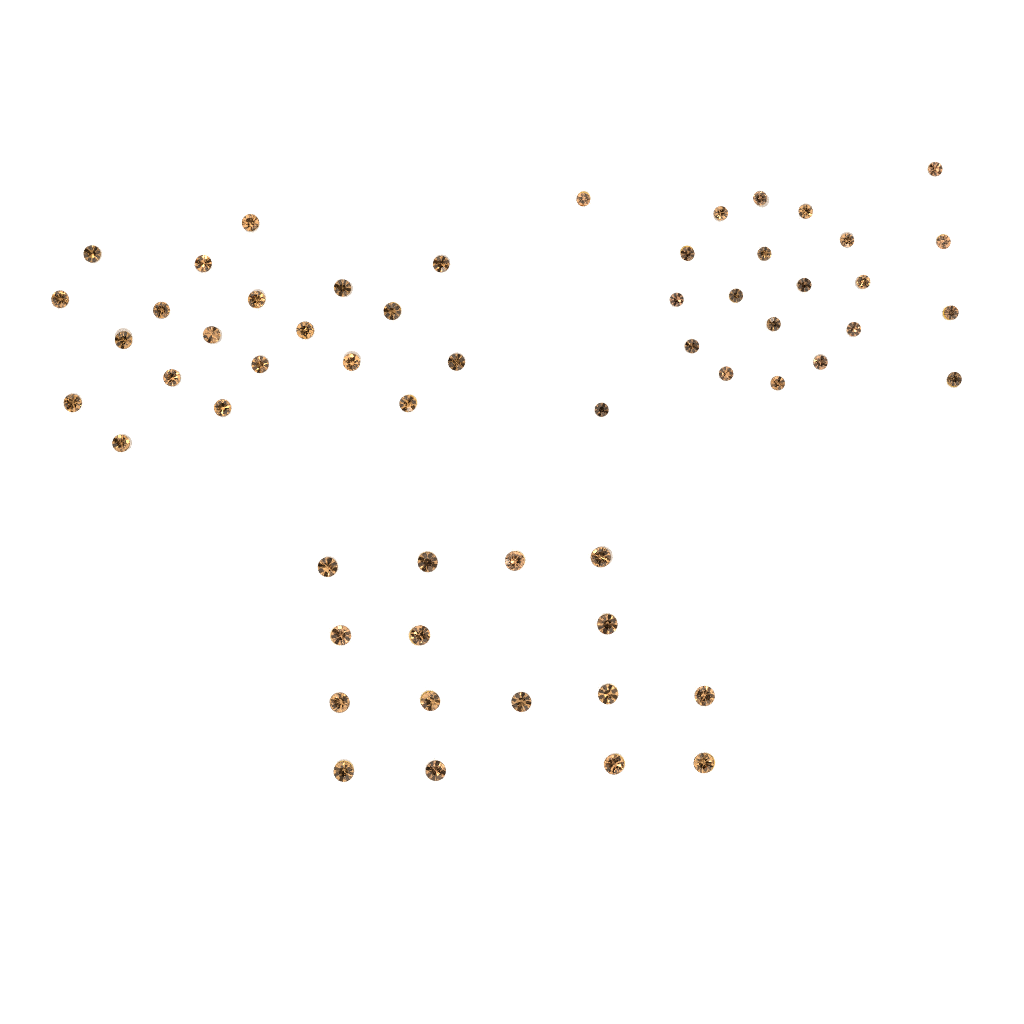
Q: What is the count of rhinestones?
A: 58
